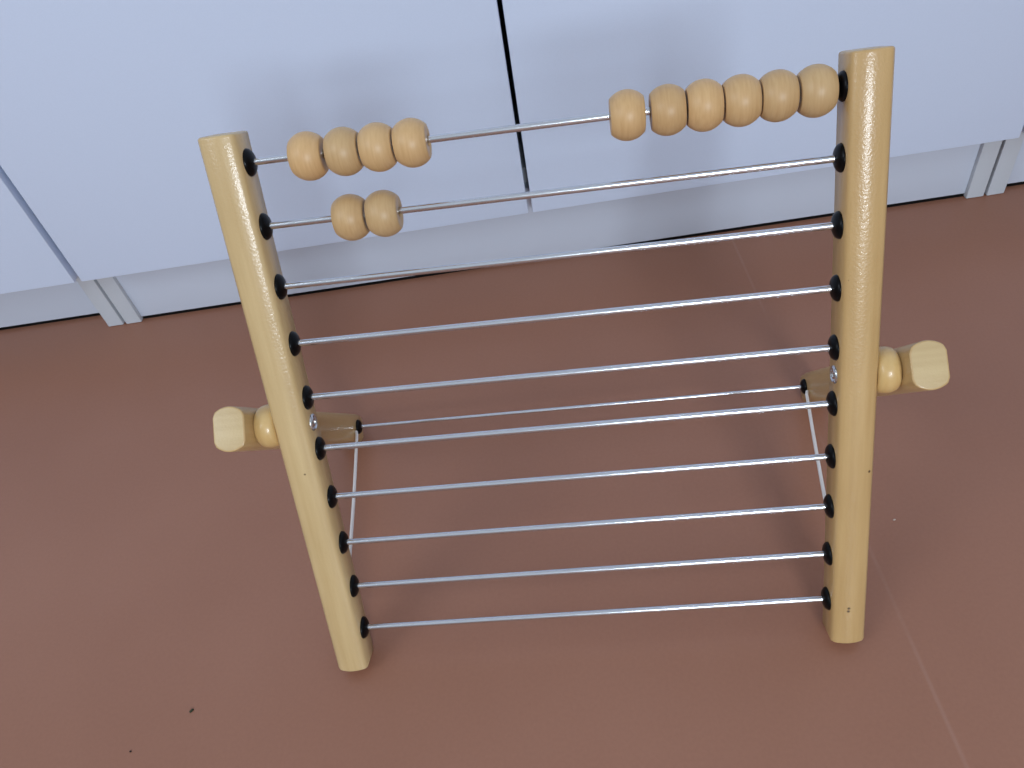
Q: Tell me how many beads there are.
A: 12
